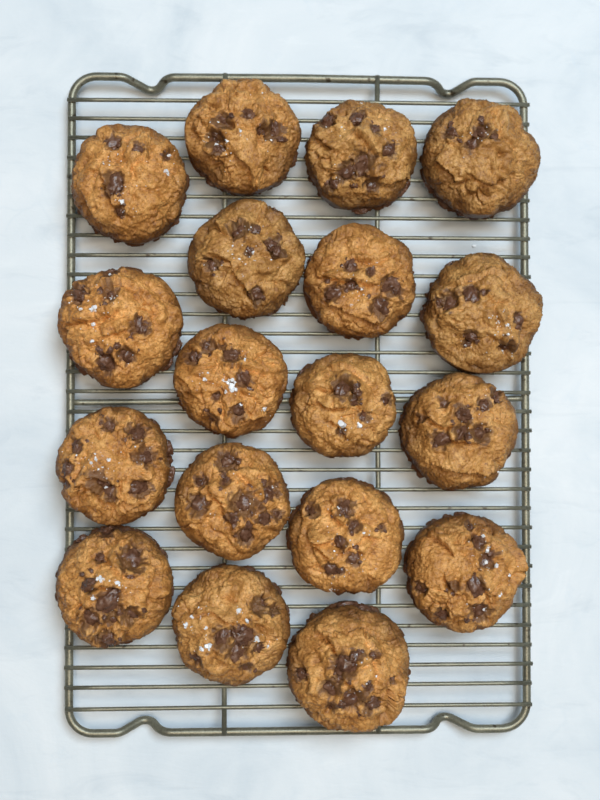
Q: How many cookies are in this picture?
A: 18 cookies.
